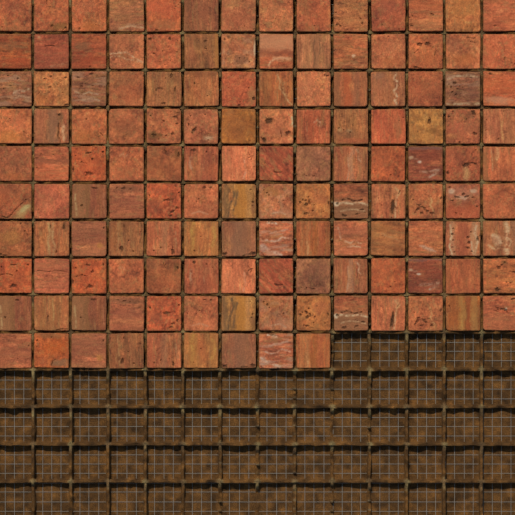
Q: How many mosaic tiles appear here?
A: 135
